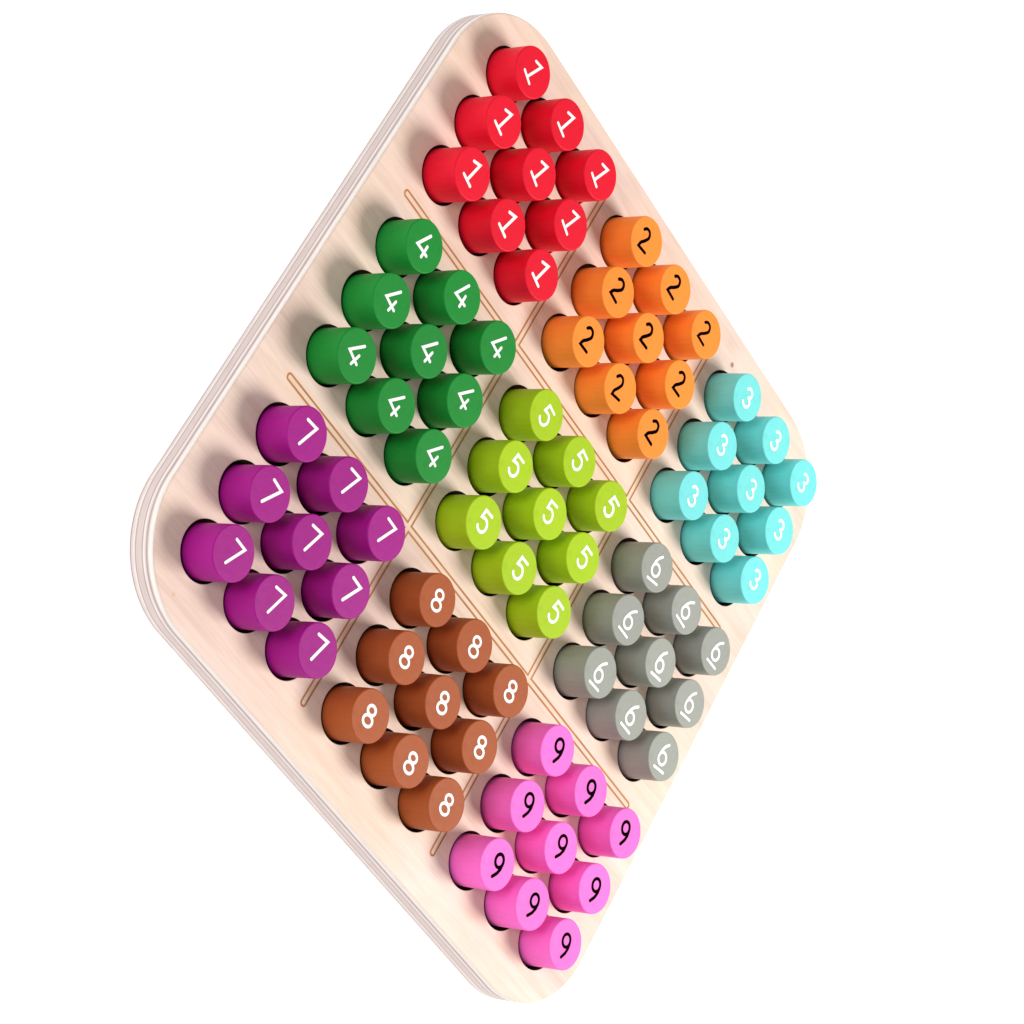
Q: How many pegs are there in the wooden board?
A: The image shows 81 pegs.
